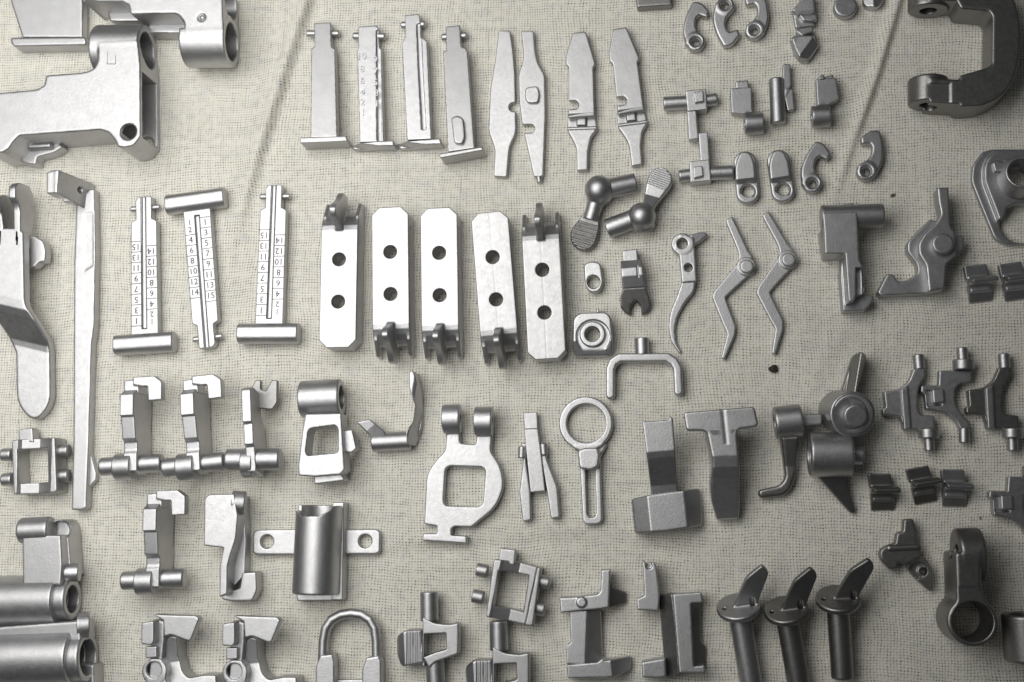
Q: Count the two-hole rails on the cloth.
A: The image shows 5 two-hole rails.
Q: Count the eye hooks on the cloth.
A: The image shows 5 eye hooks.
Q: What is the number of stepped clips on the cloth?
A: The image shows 5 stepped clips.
